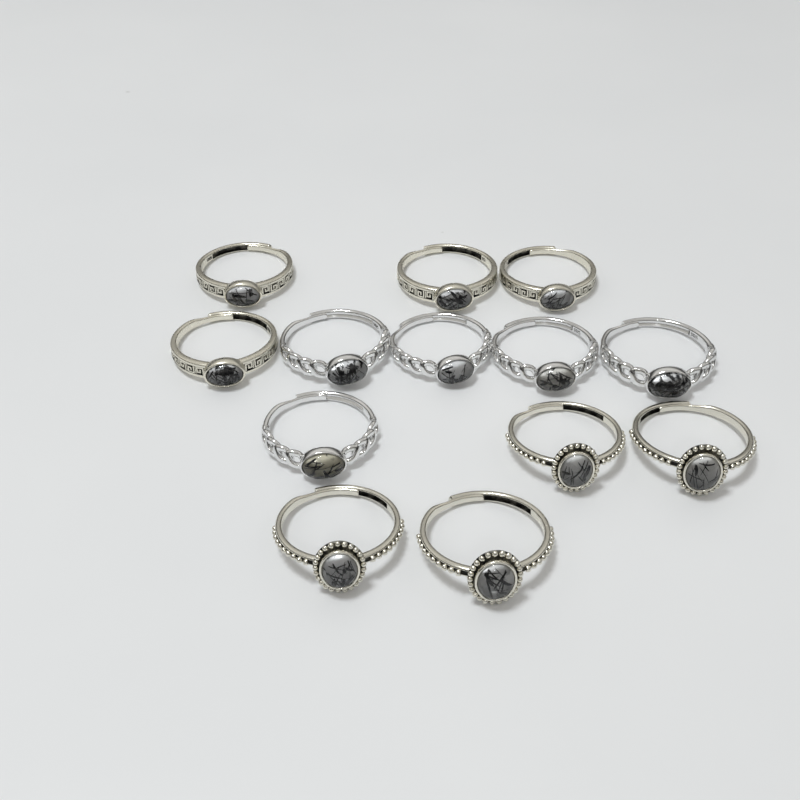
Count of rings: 13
